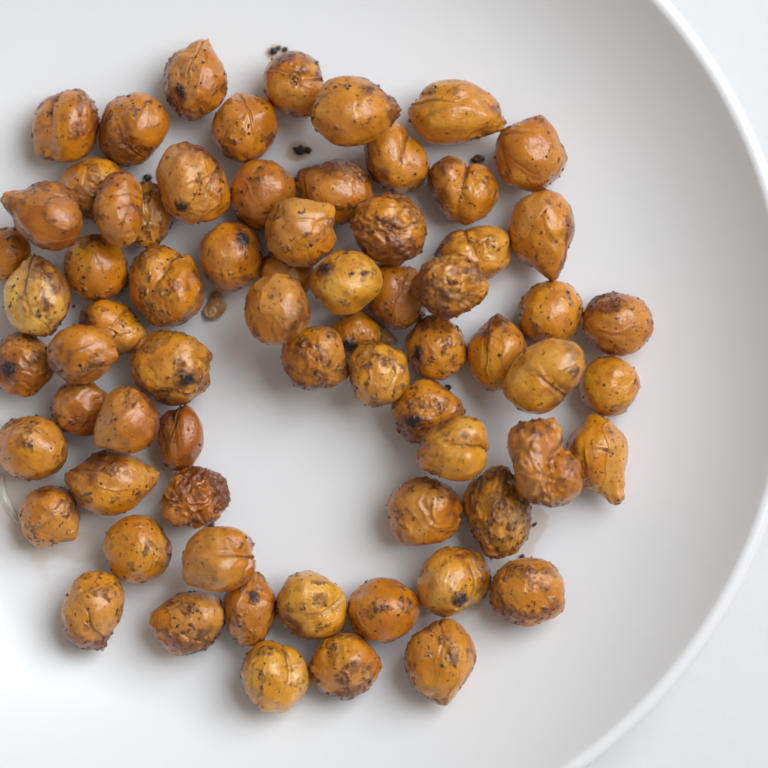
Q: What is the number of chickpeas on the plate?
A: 69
